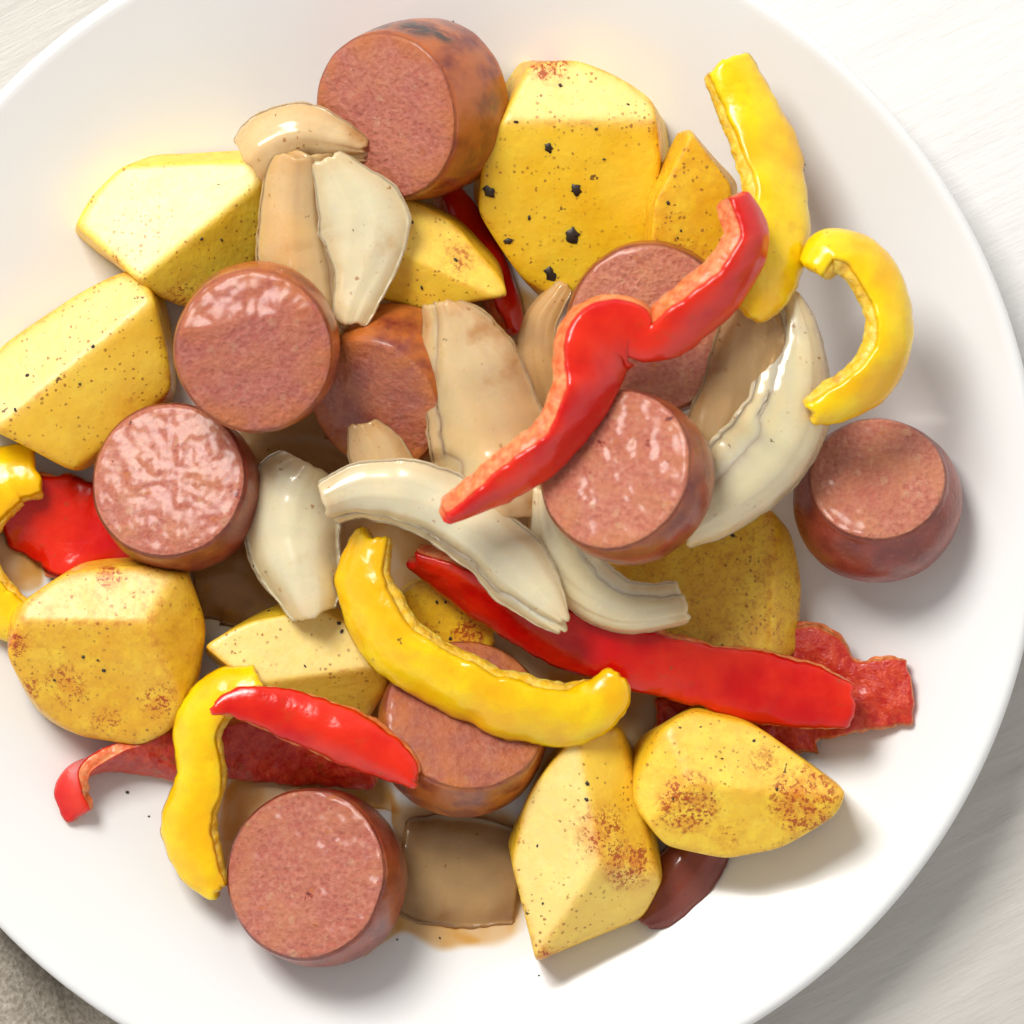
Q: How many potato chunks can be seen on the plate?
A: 11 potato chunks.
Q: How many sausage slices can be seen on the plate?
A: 9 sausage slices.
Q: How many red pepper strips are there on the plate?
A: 7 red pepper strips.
